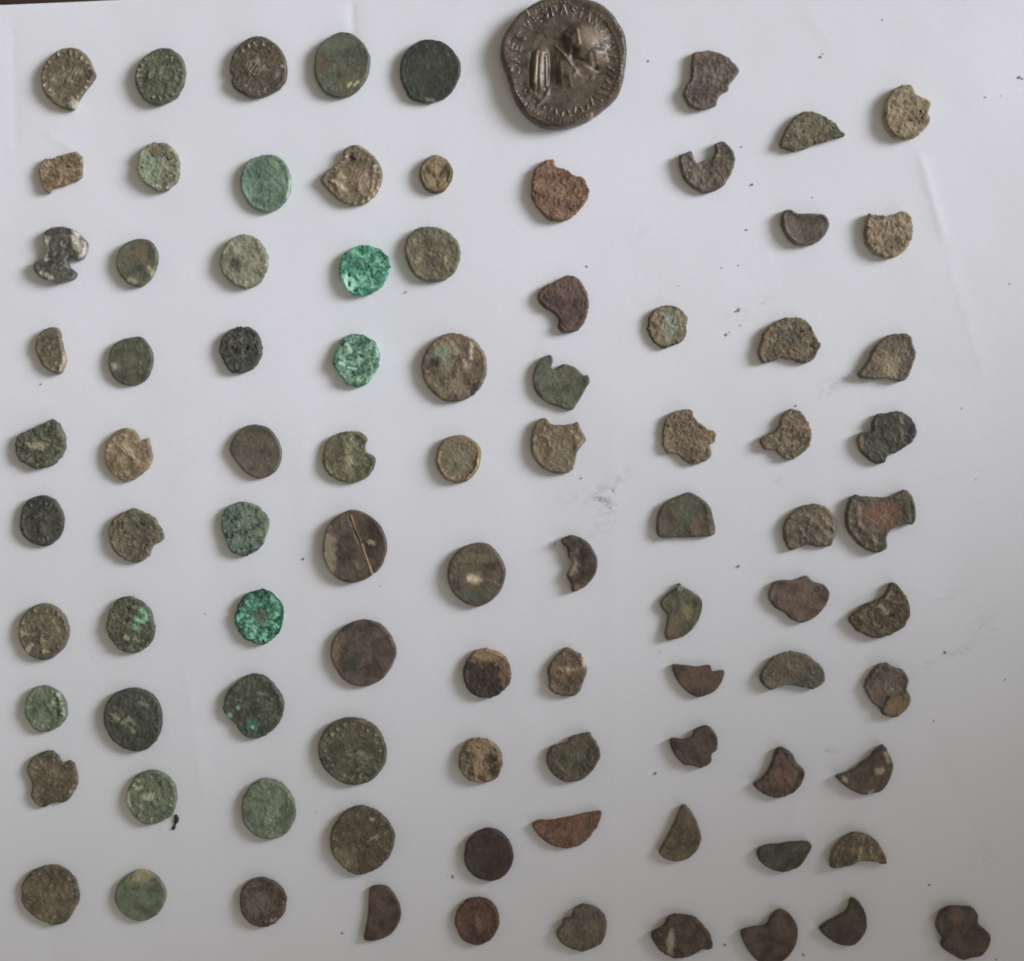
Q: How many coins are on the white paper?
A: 91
